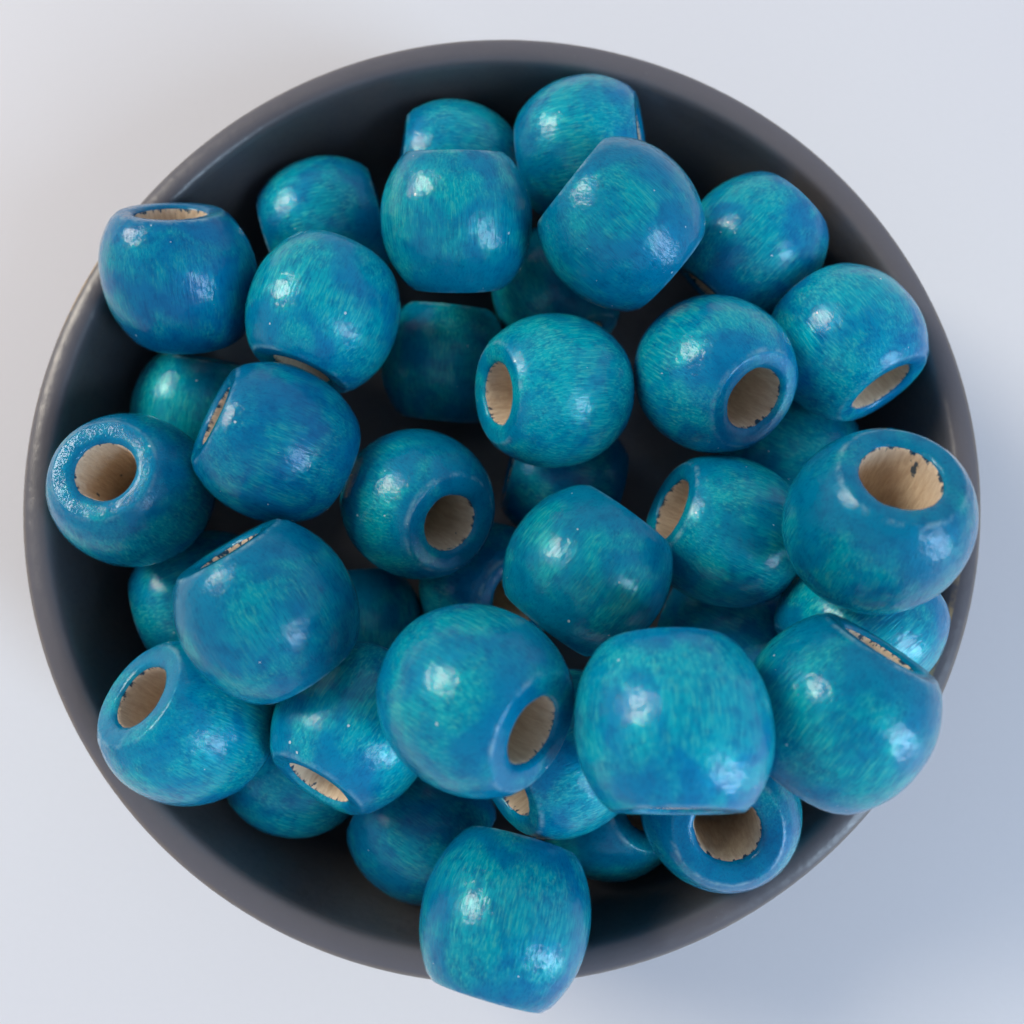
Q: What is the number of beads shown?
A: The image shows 39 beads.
